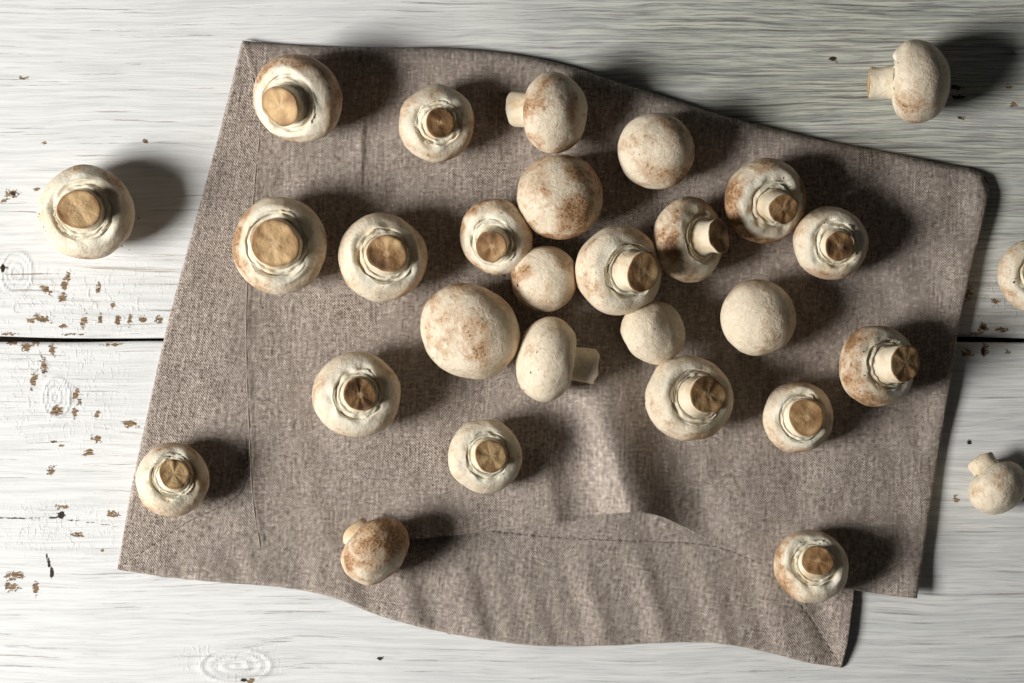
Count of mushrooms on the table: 29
